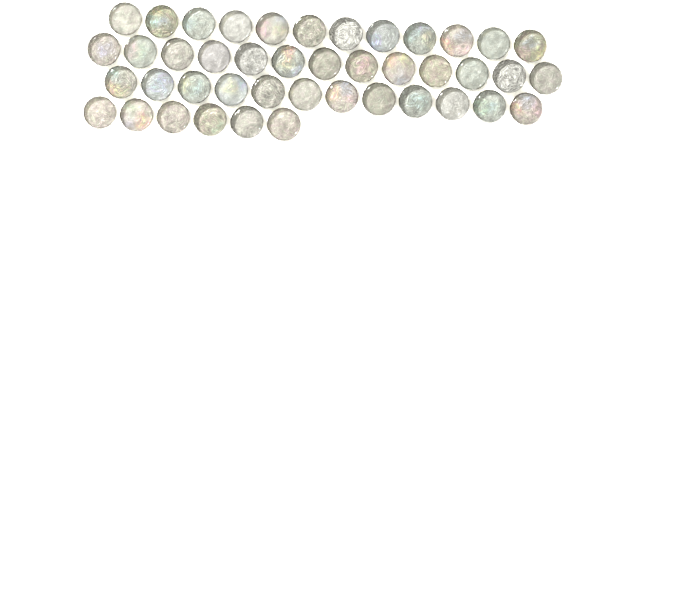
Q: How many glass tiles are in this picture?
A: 43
